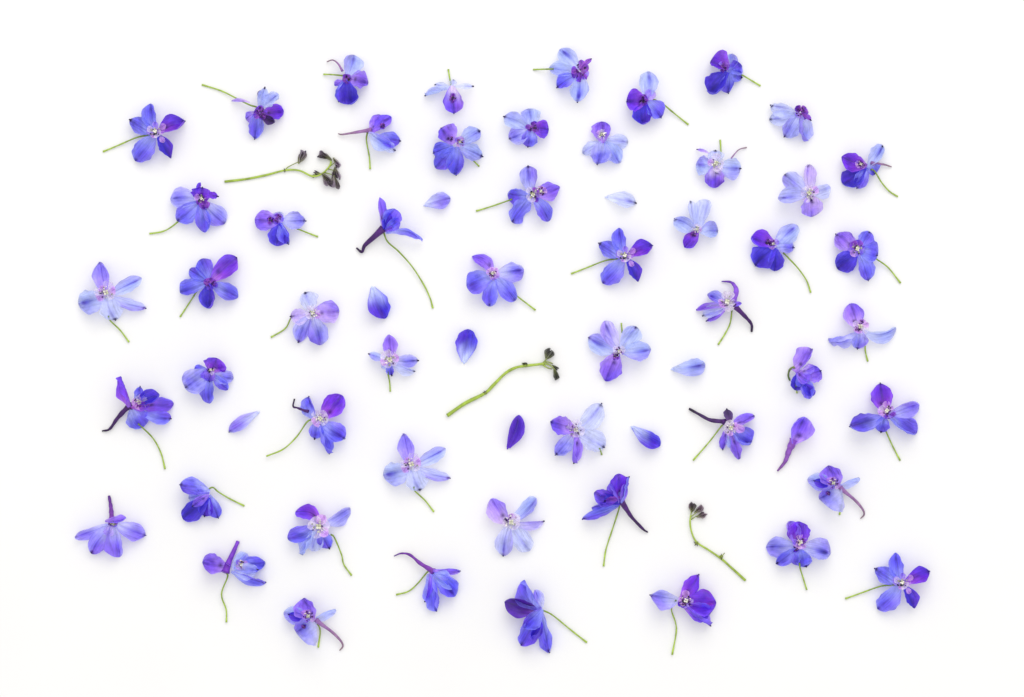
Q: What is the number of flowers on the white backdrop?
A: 52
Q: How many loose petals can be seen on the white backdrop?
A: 9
